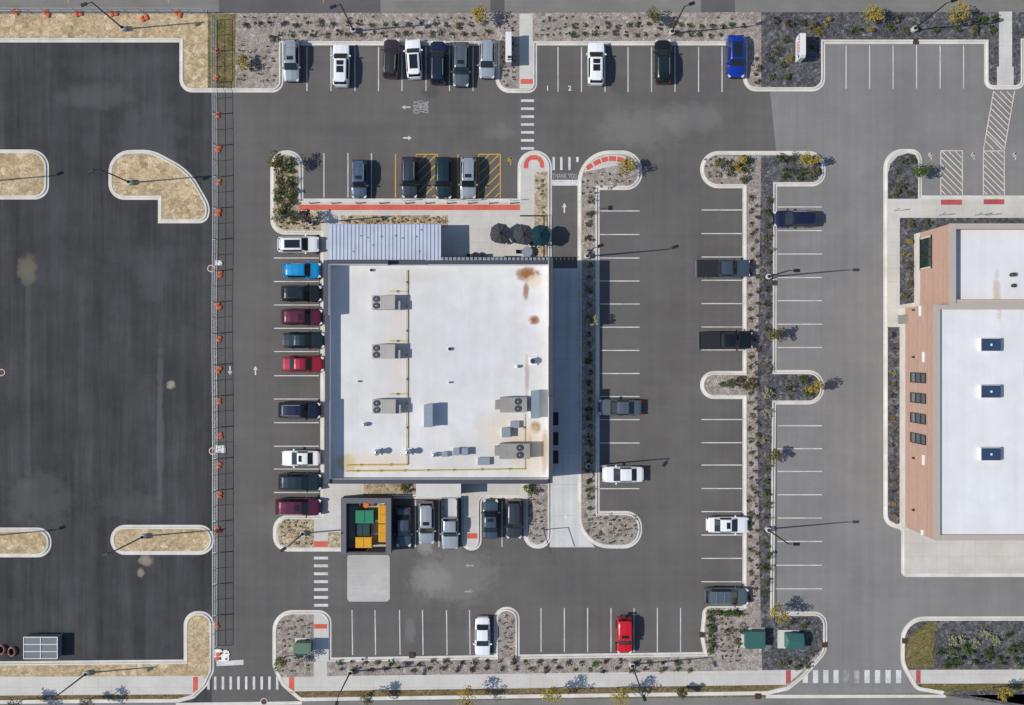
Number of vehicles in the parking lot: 38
